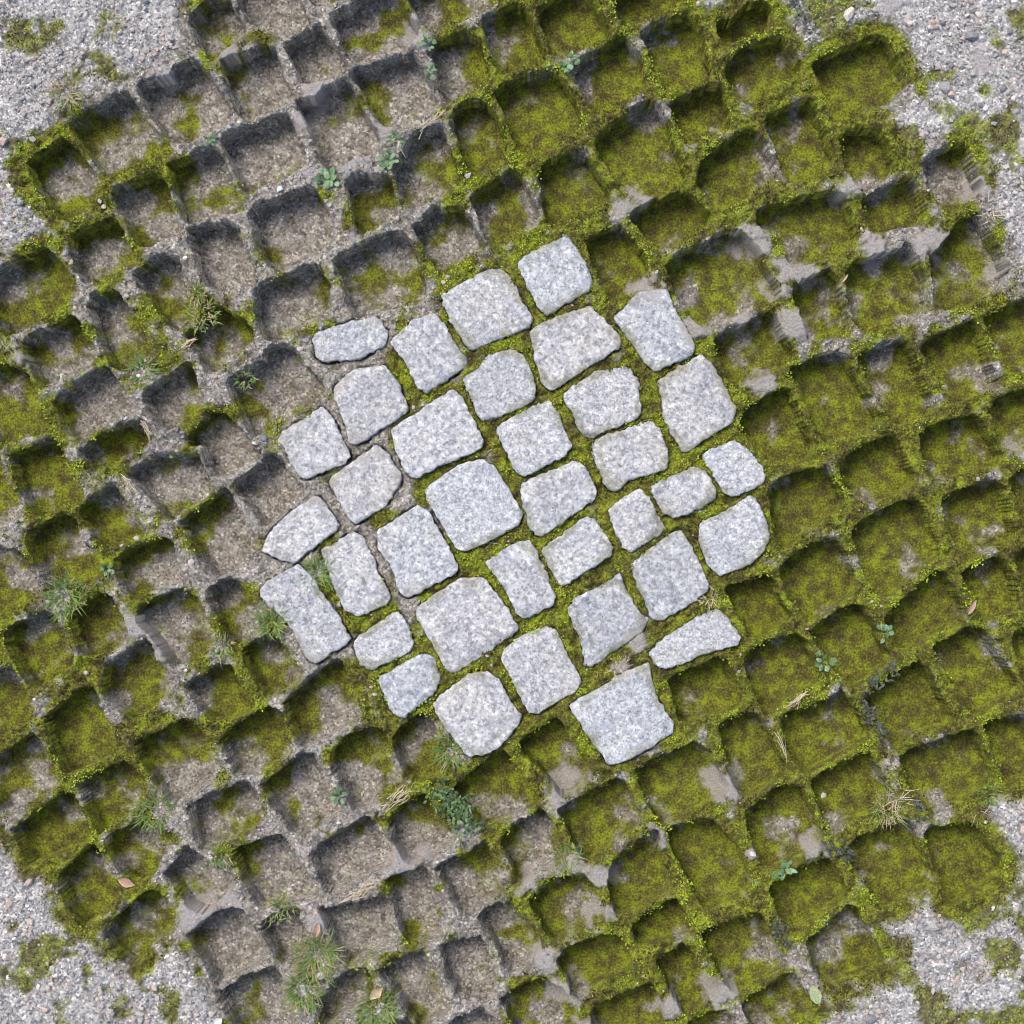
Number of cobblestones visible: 36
